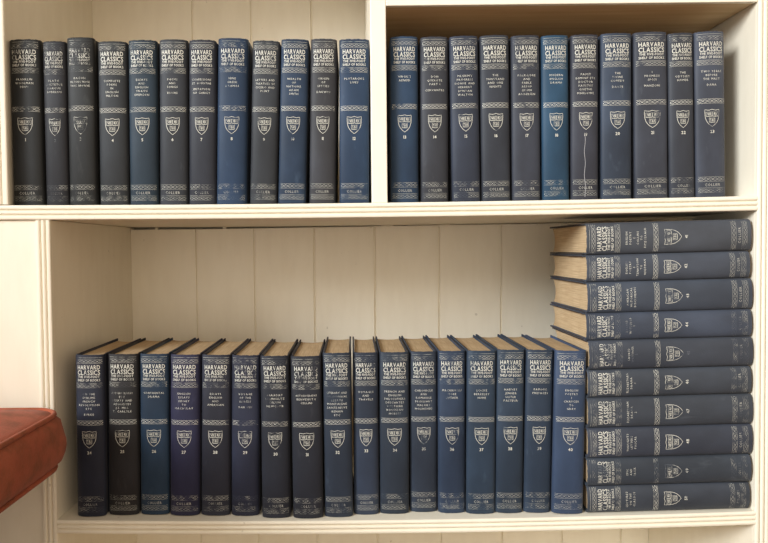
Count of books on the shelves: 50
